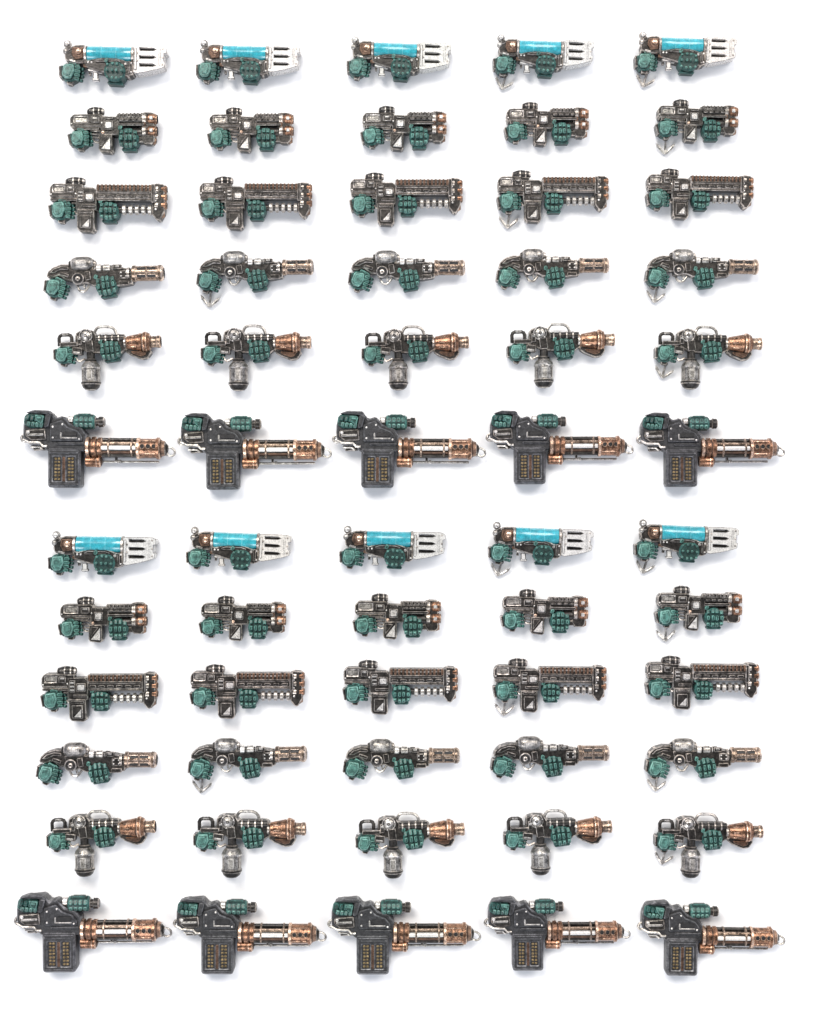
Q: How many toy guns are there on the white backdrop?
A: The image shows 60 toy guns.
